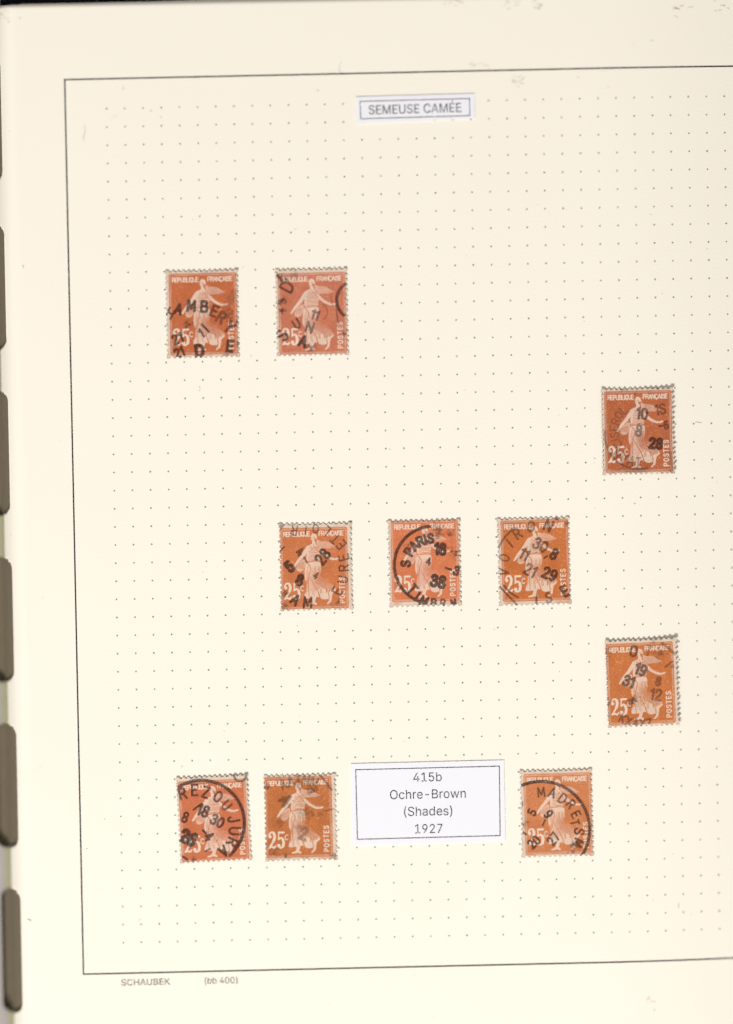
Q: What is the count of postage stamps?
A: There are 10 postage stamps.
